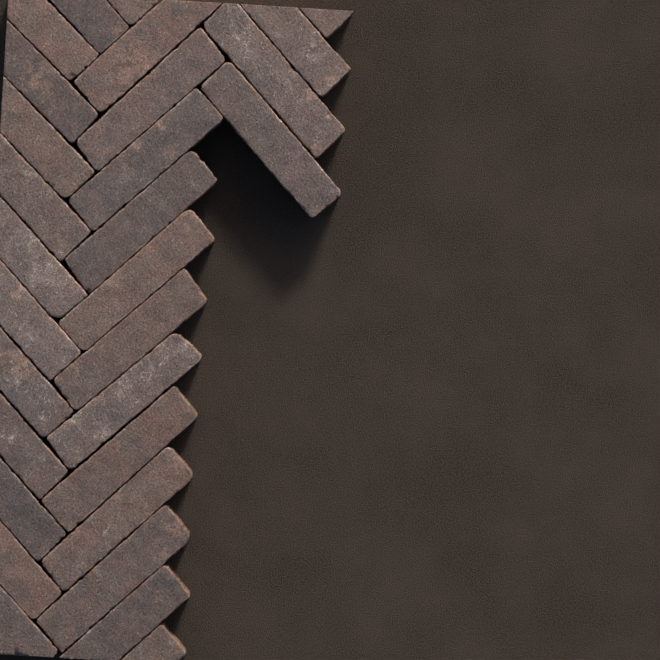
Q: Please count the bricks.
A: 29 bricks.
